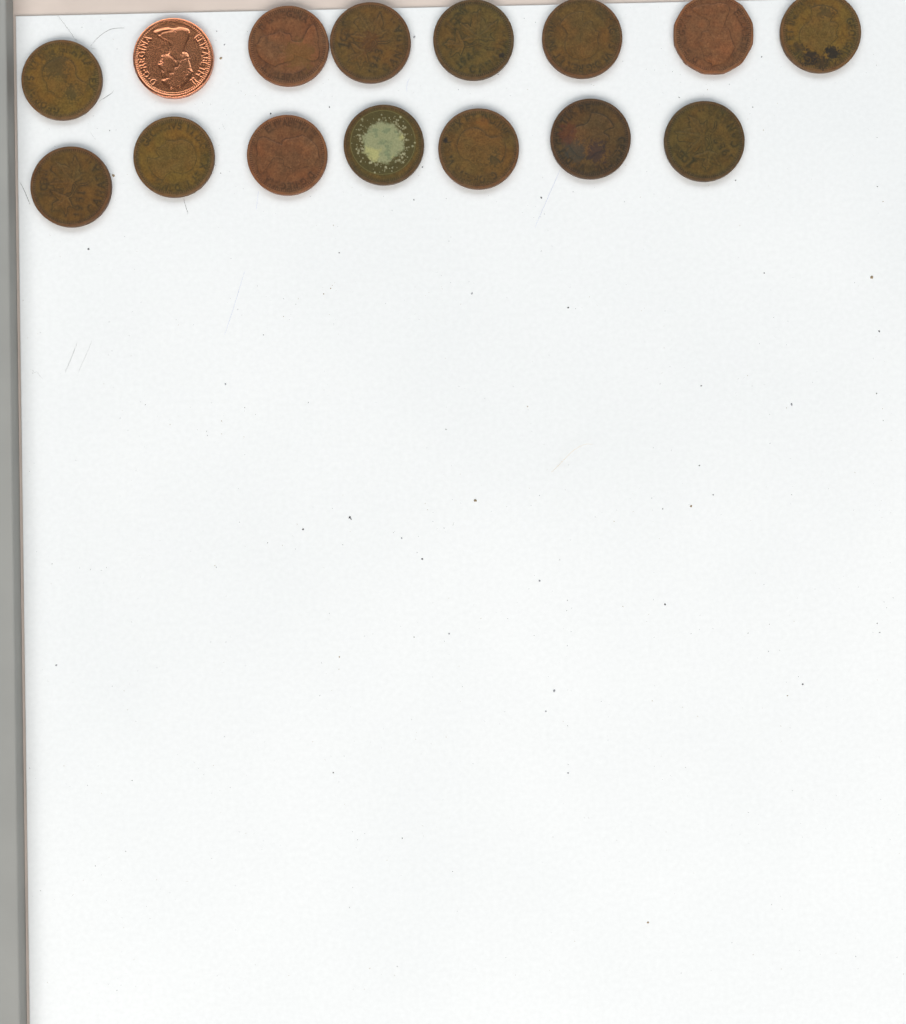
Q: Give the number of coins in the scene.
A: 15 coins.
